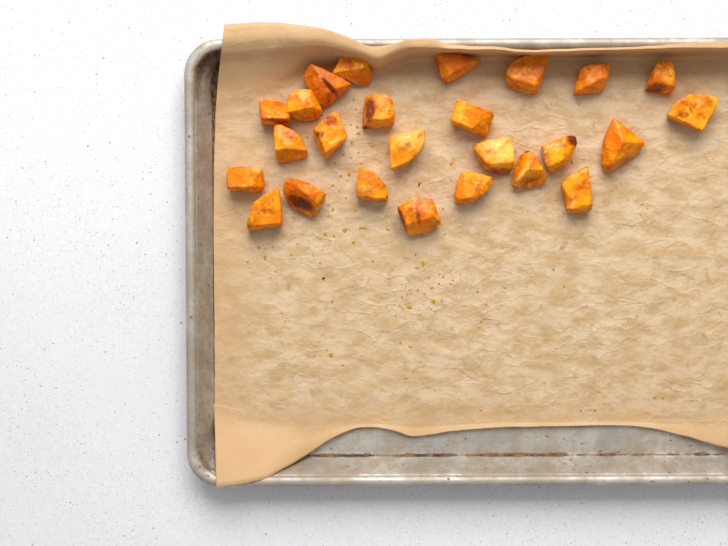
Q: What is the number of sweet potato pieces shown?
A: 25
